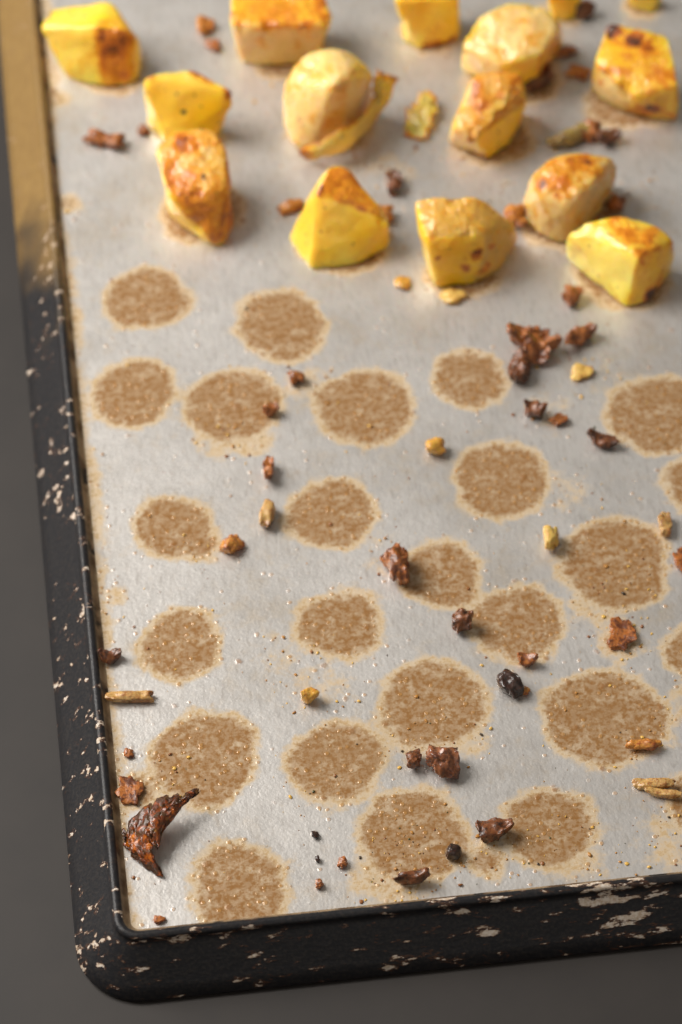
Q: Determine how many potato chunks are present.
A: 15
